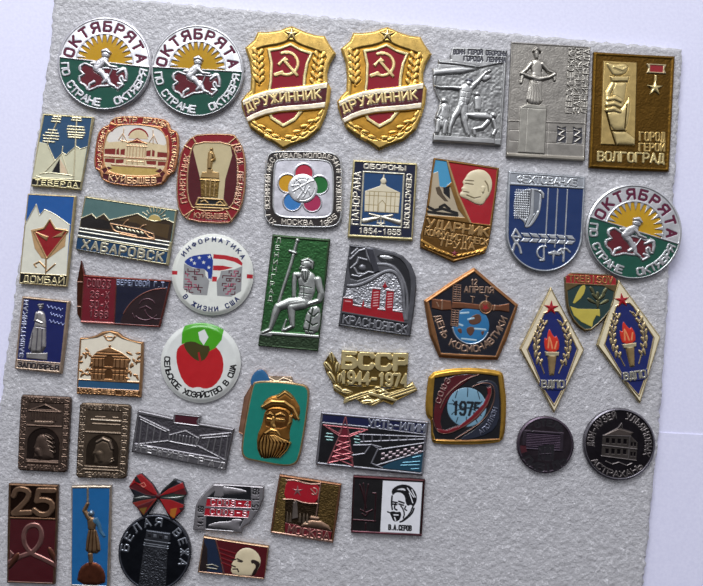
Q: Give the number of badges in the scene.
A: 44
